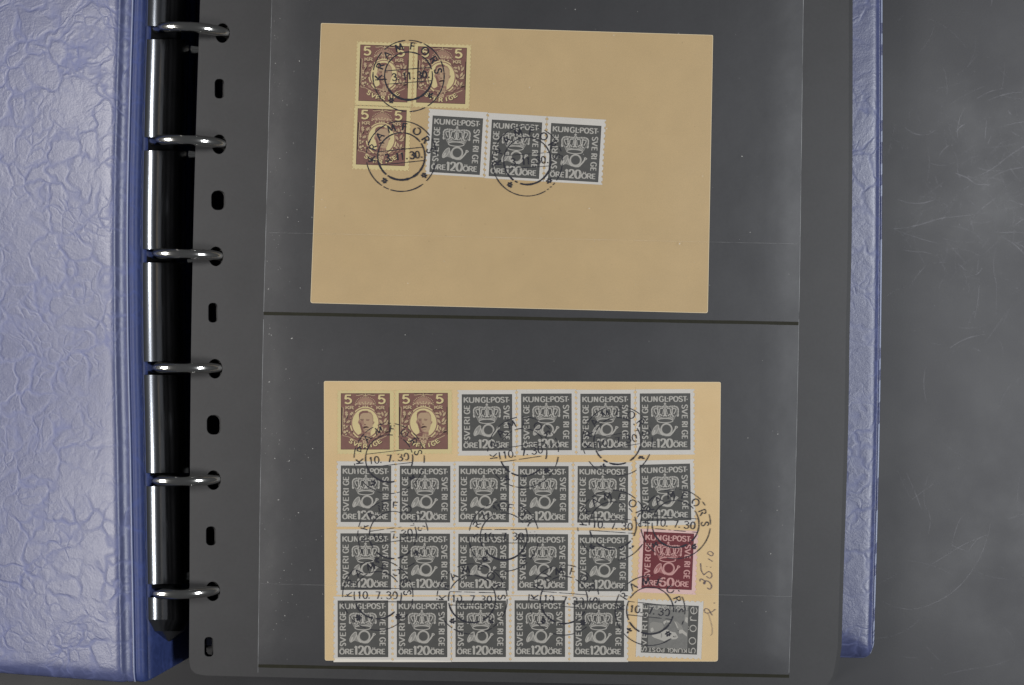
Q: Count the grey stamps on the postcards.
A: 24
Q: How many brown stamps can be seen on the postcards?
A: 5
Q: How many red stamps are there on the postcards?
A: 1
